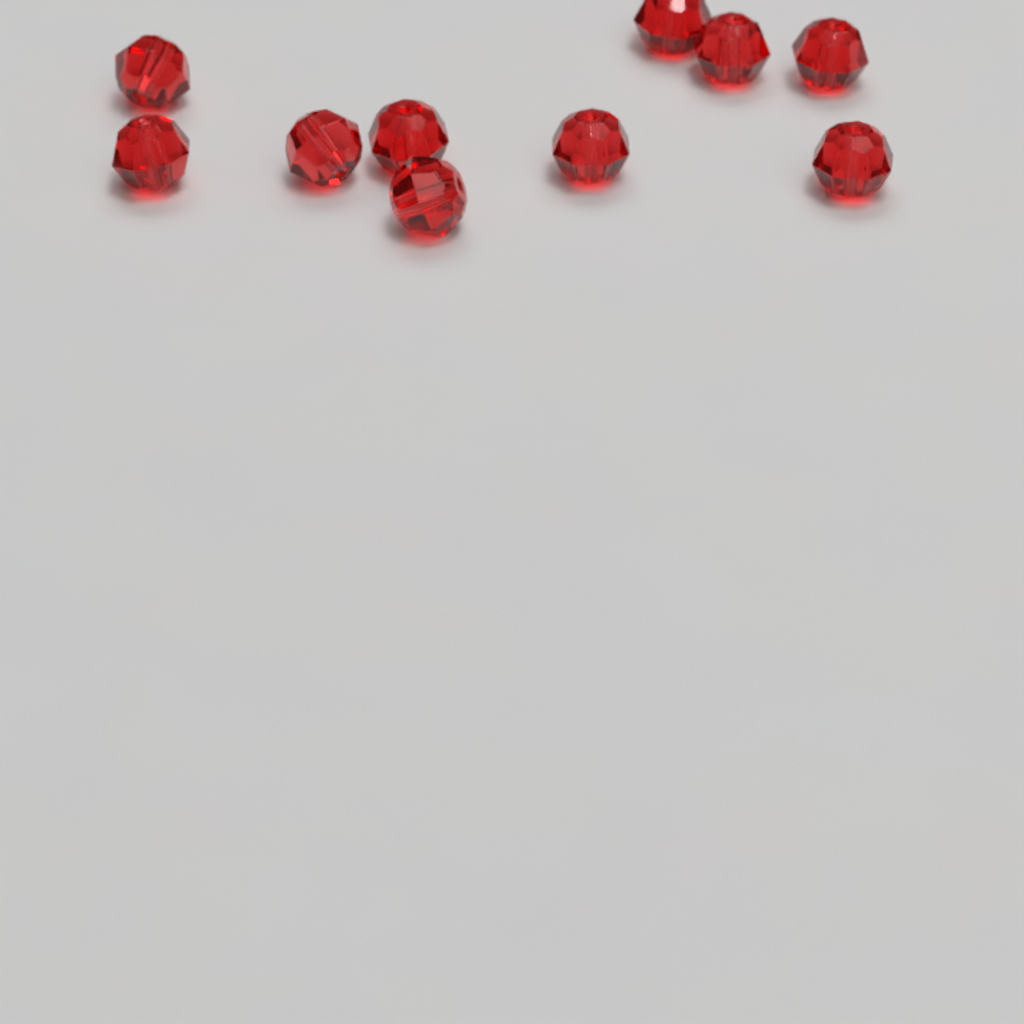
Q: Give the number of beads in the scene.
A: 10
